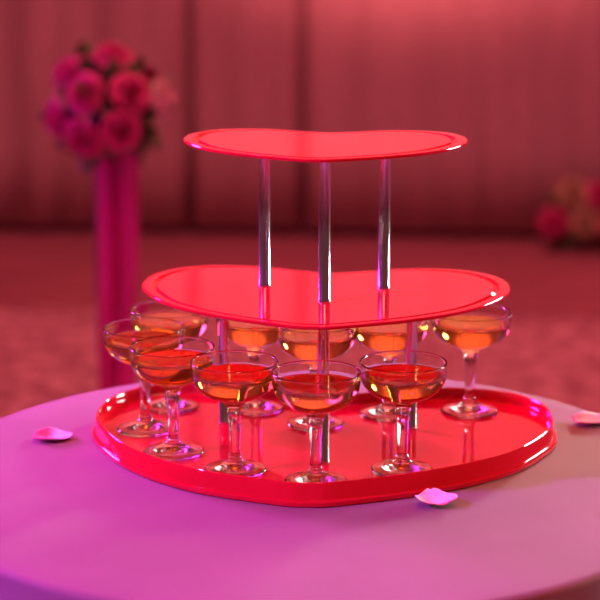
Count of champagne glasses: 10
